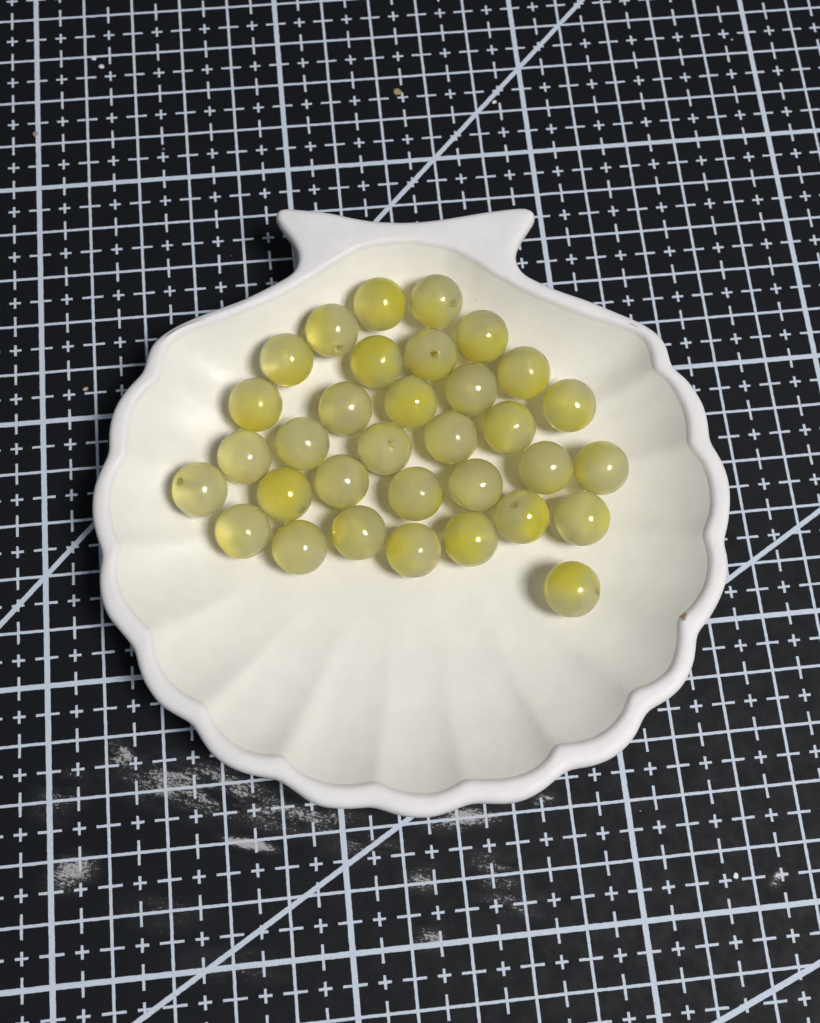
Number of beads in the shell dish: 33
